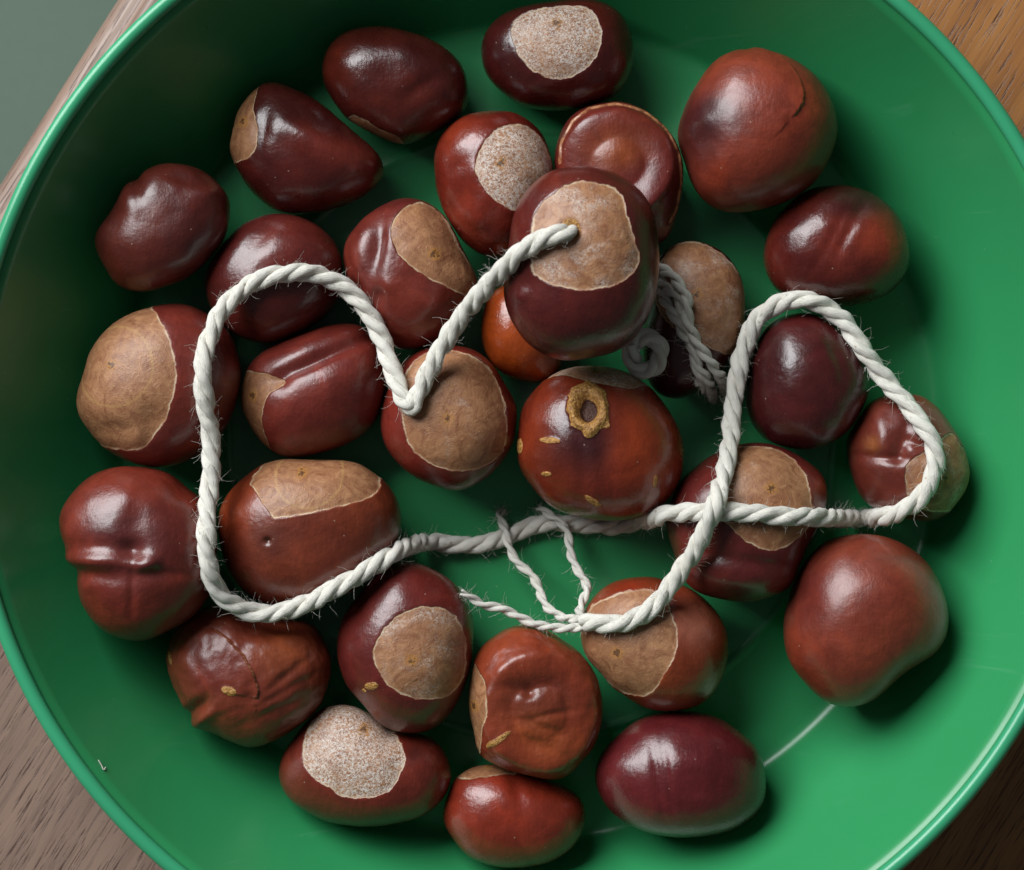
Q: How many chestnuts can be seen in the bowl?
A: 30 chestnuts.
